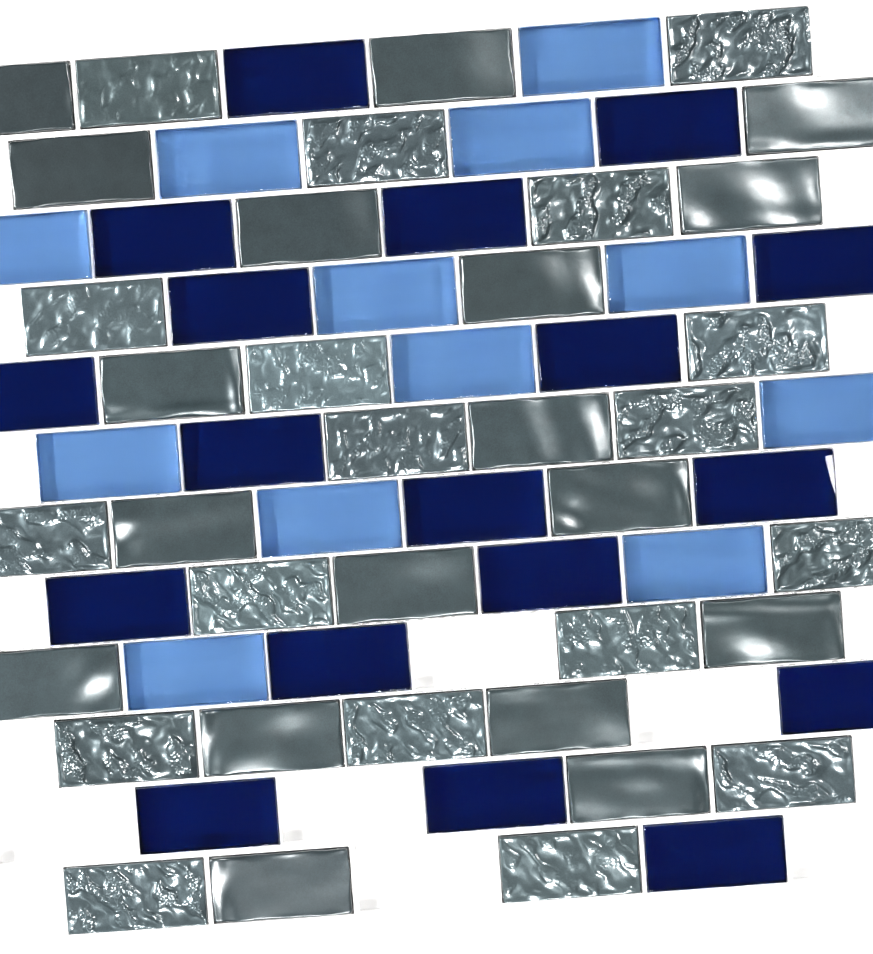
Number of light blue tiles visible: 12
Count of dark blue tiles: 18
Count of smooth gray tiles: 18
